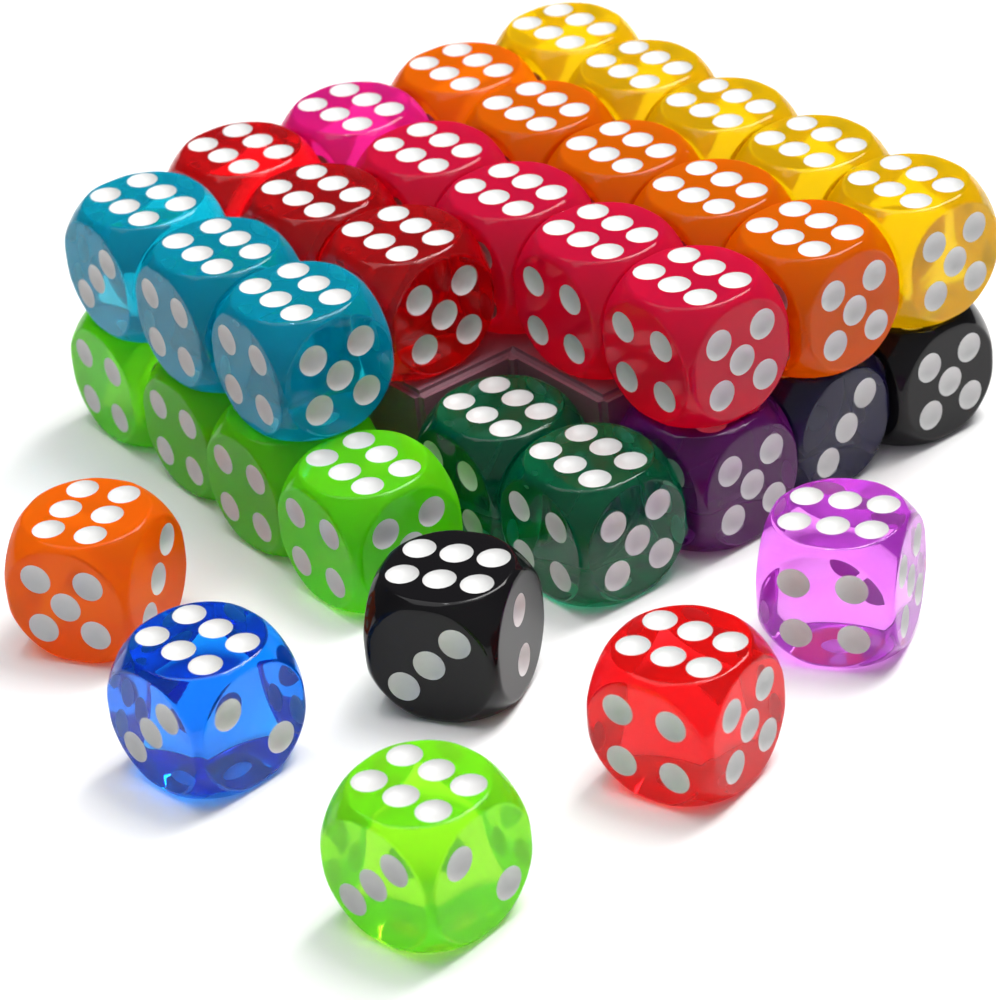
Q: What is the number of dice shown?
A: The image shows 36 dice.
